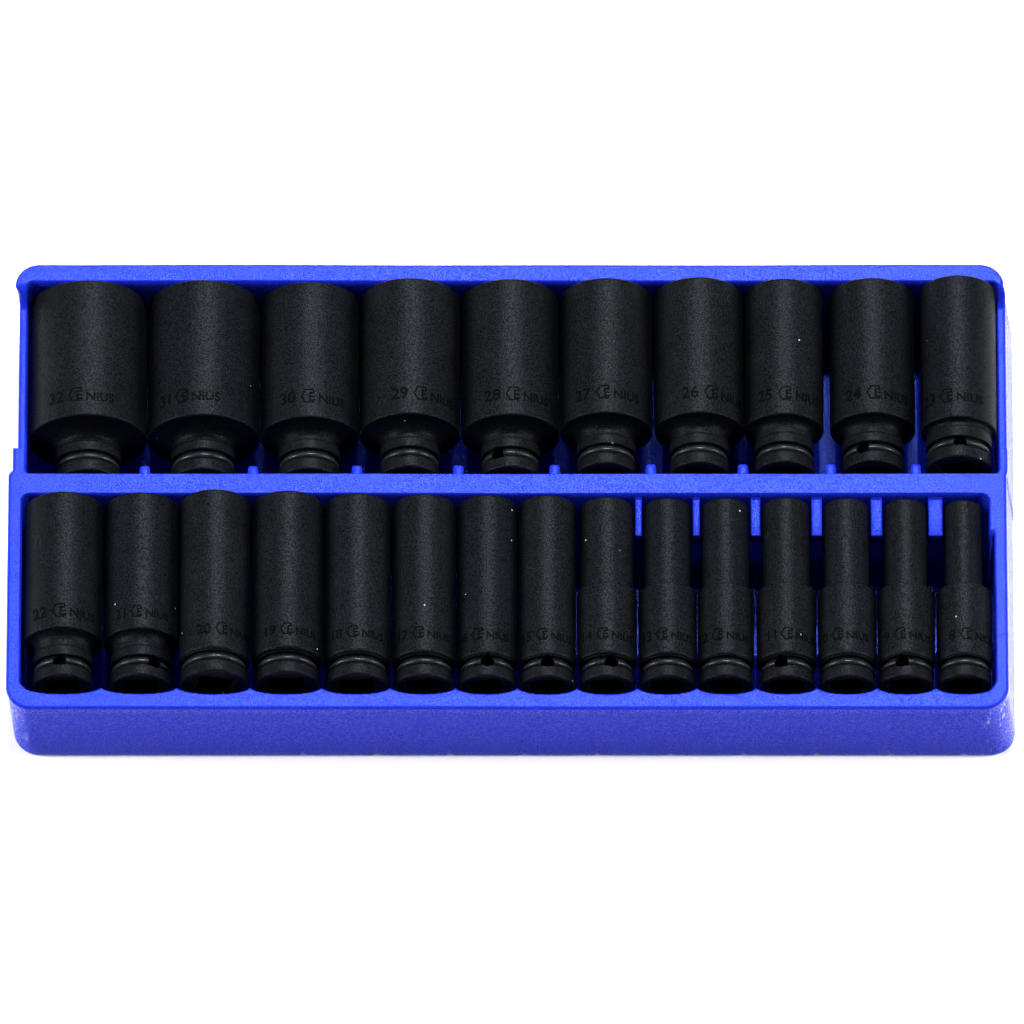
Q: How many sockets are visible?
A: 25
